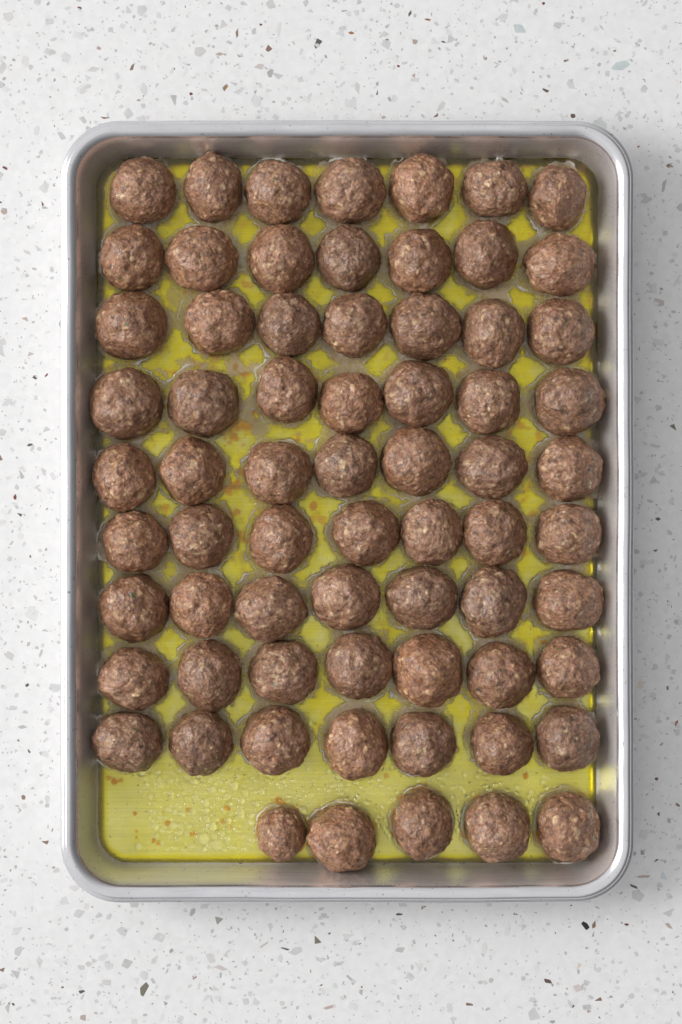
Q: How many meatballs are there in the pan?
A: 68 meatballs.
